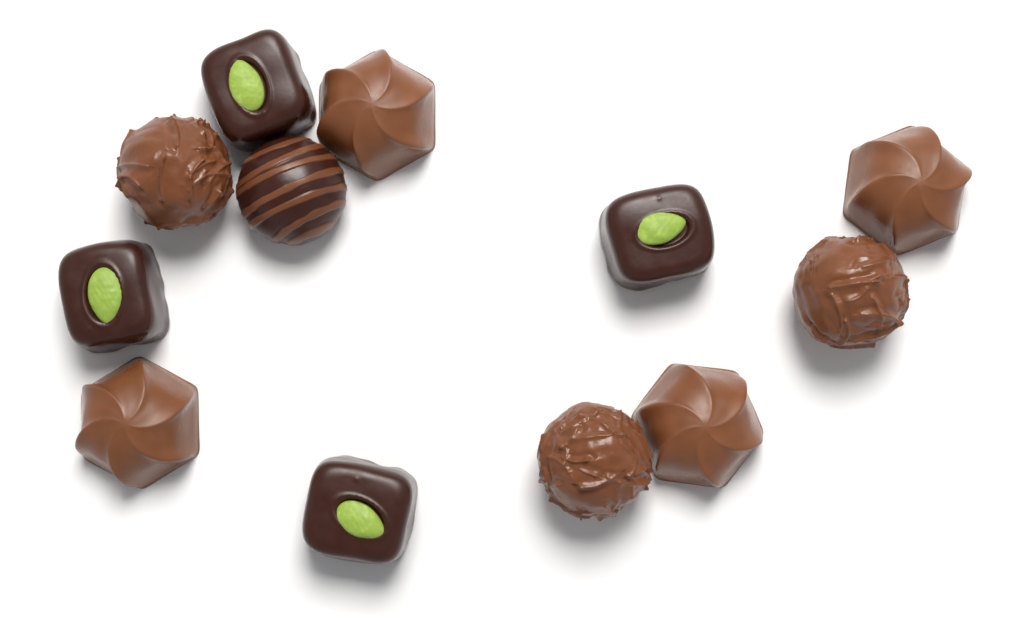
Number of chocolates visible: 12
